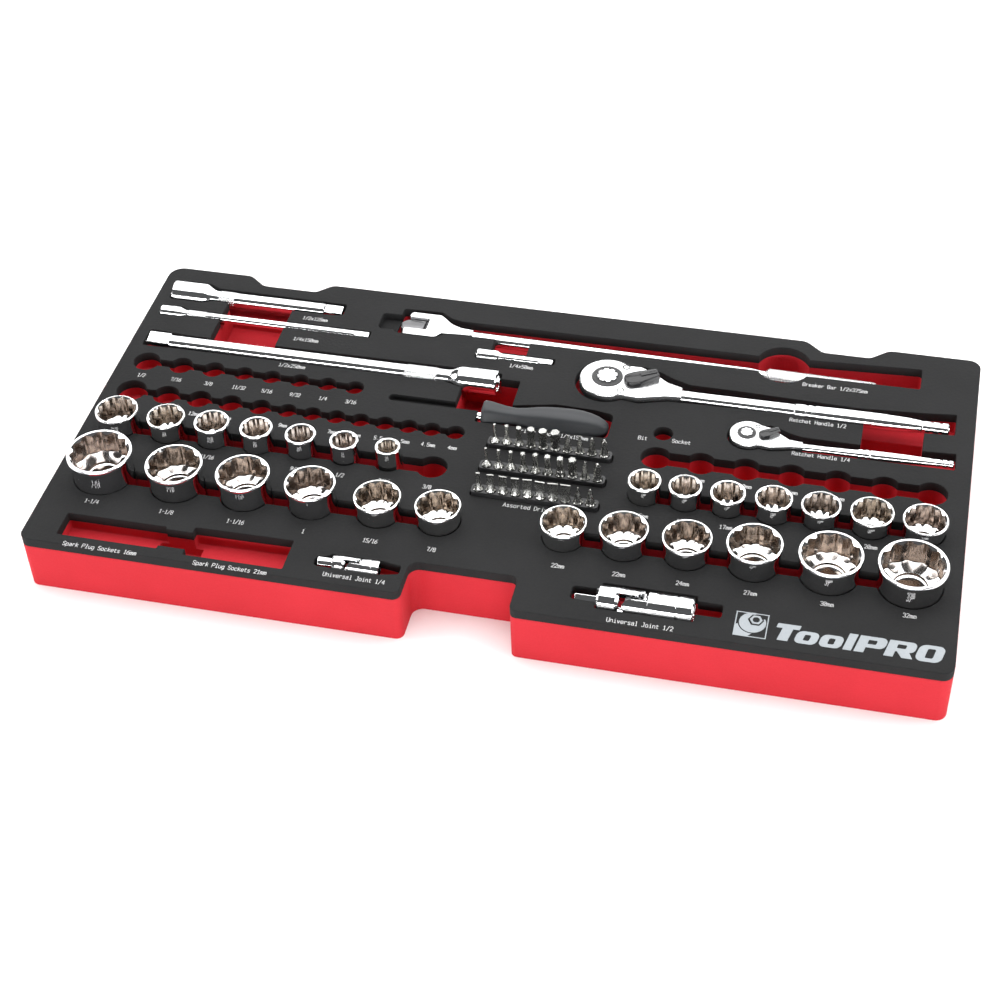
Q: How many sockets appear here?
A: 26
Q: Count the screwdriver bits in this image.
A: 30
